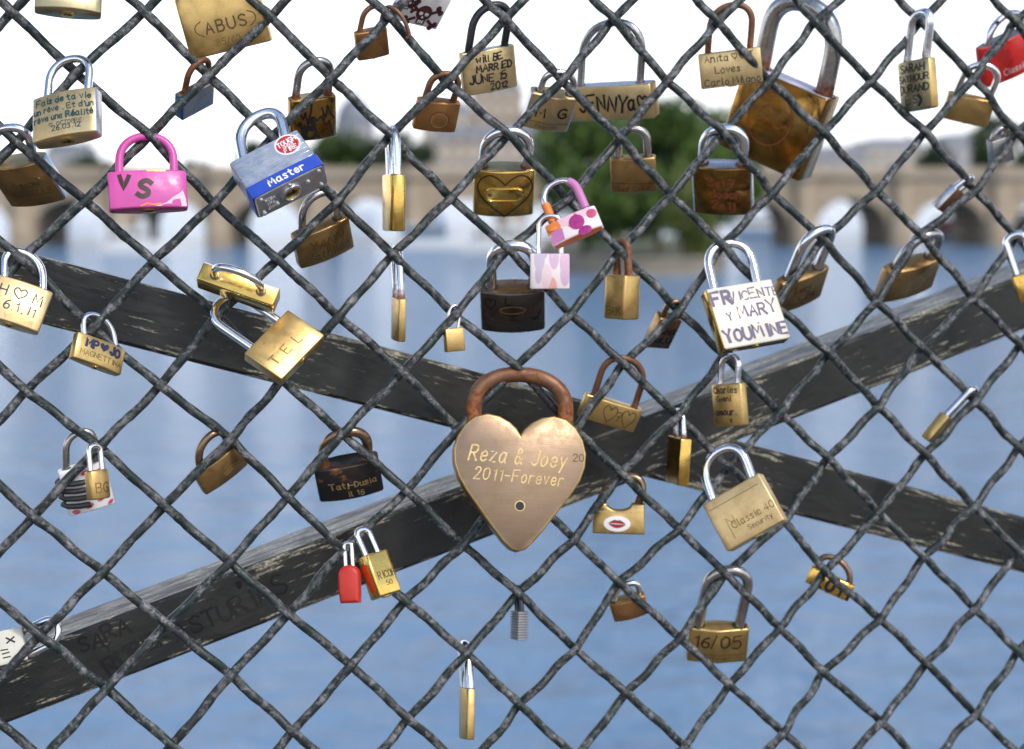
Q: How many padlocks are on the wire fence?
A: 60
